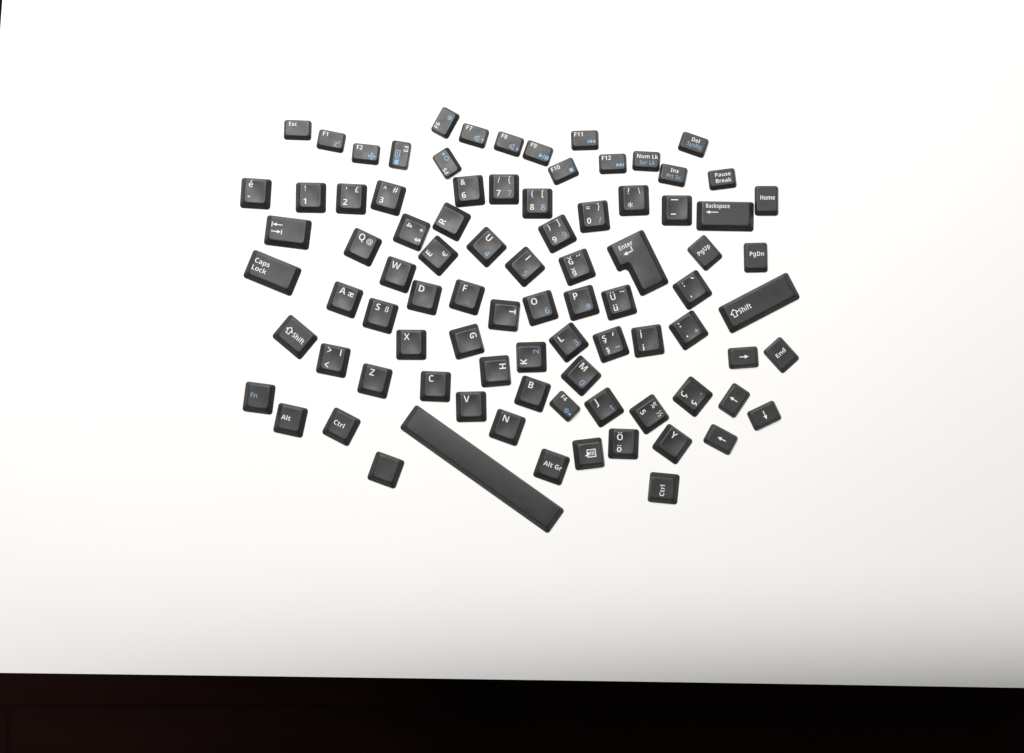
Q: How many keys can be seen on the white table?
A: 87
